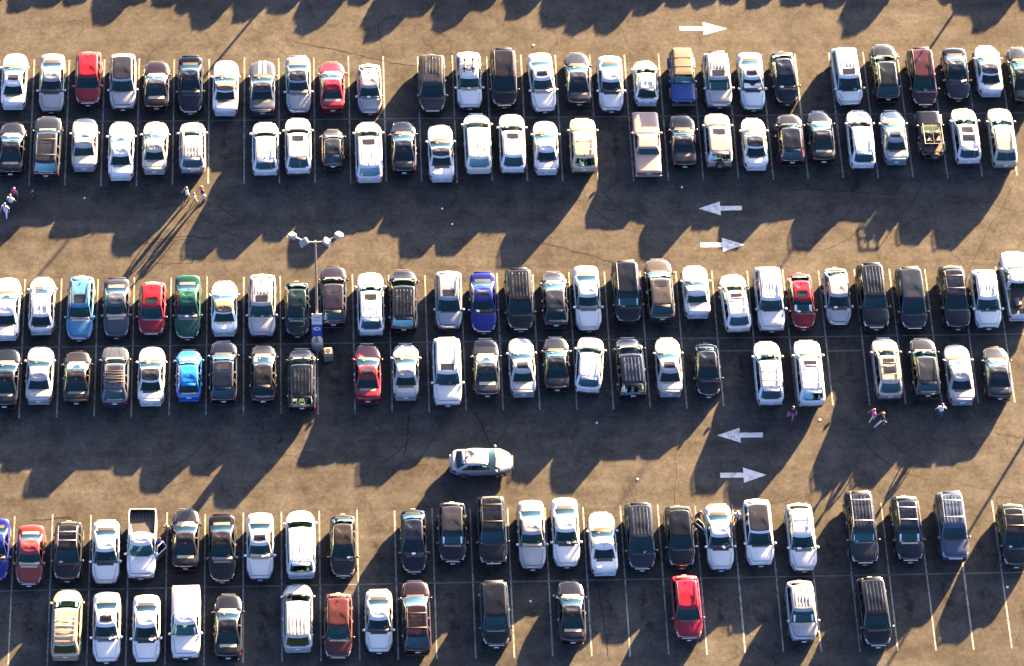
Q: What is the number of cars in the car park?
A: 149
